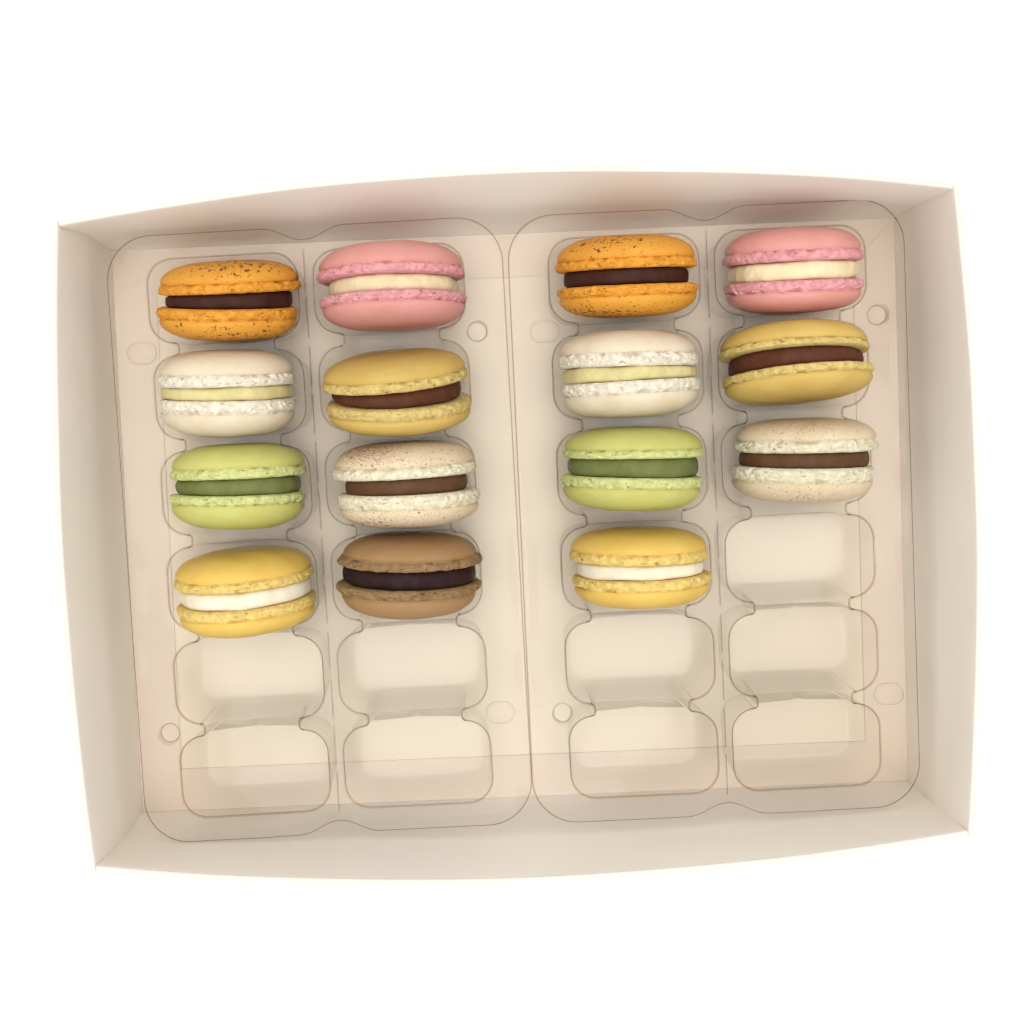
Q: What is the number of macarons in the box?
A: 15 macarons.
